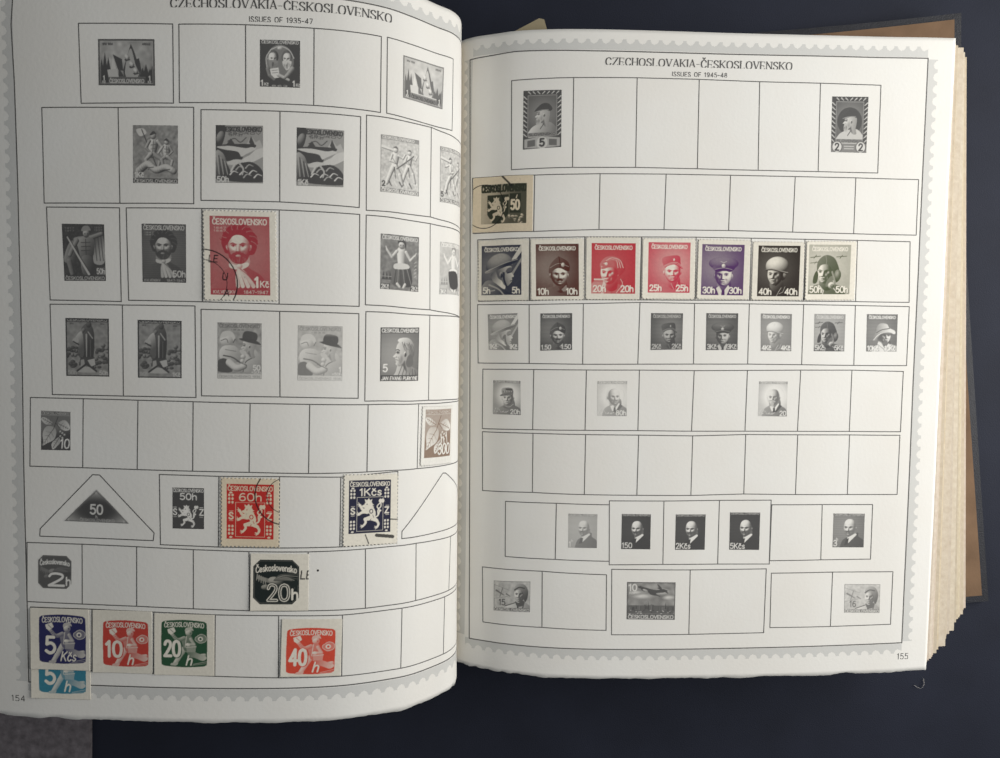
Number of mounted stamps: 18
